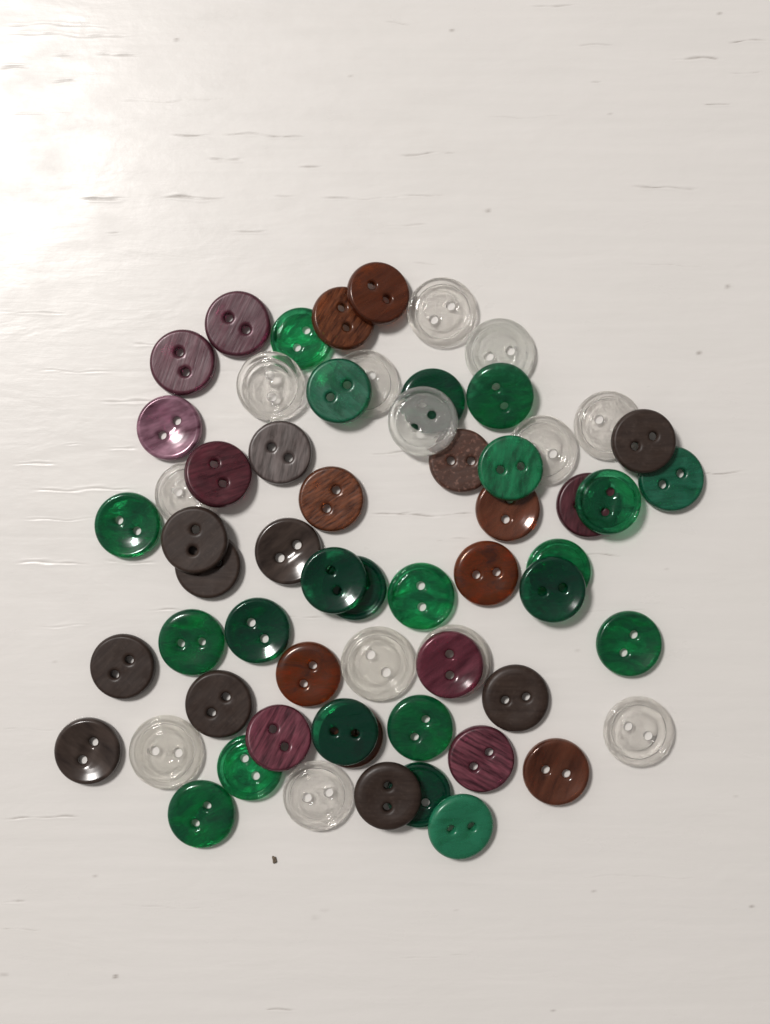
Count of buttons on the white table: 62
